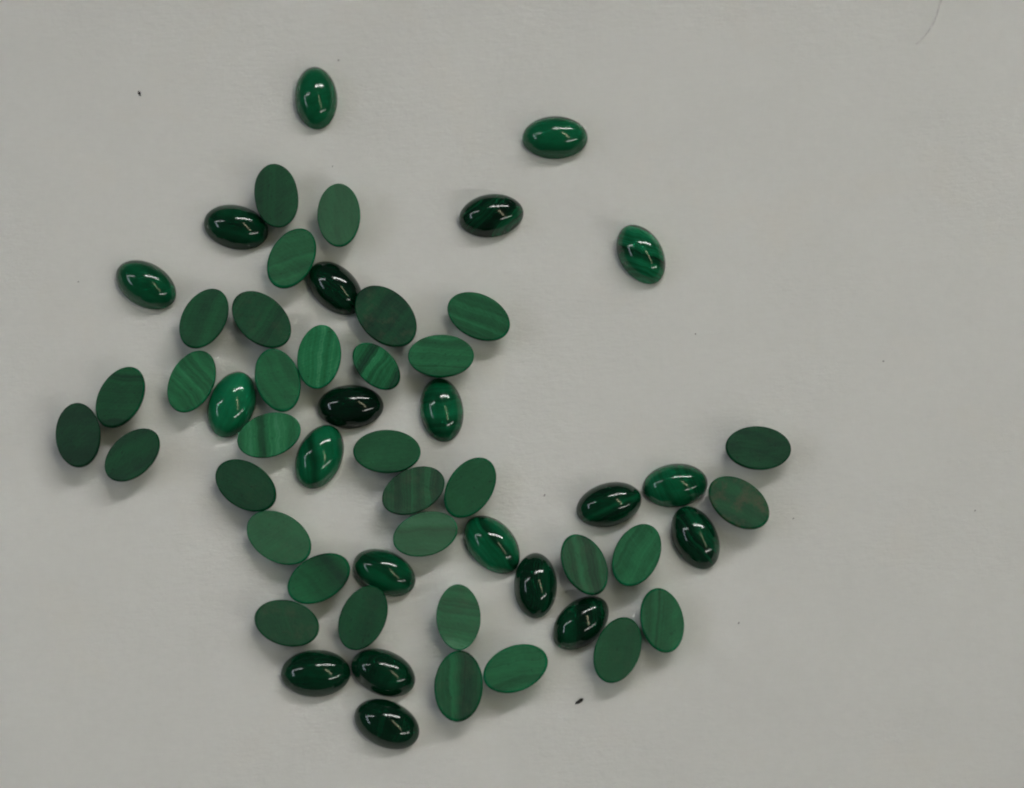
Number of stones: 55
